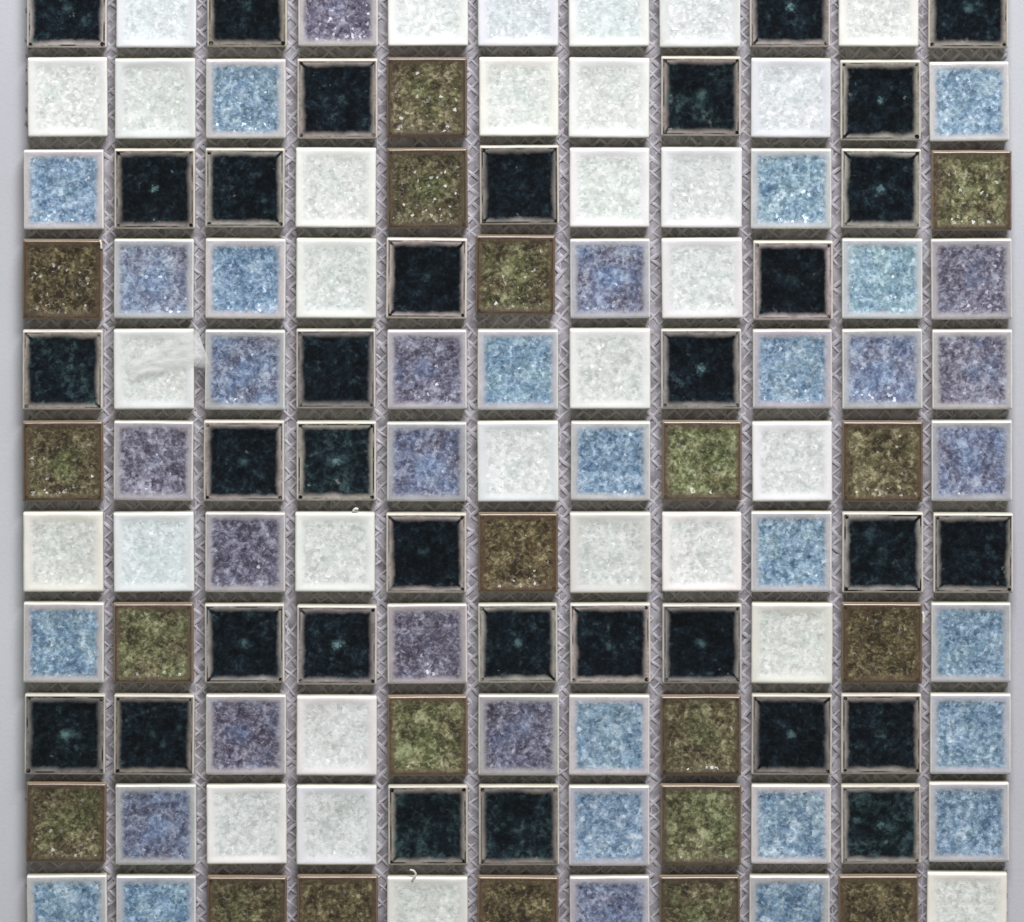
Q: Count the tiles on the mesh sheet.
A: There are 121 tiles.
